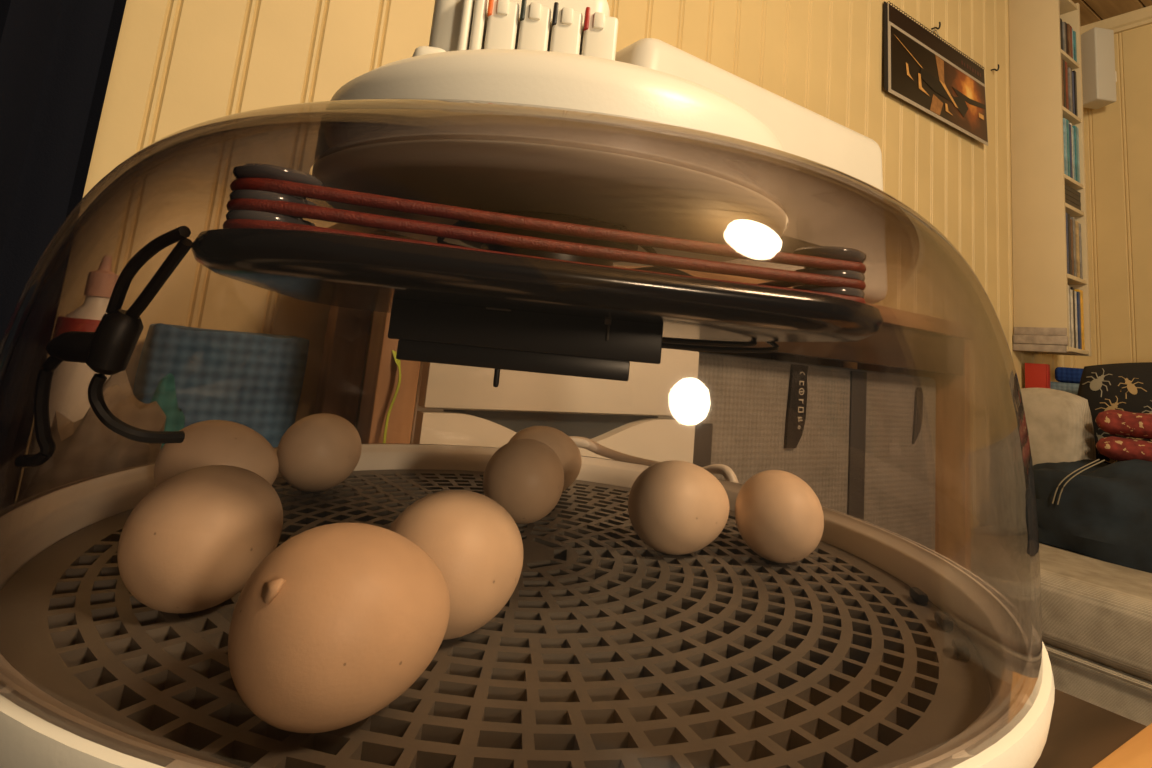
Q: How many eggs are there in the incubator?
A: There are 9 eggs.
